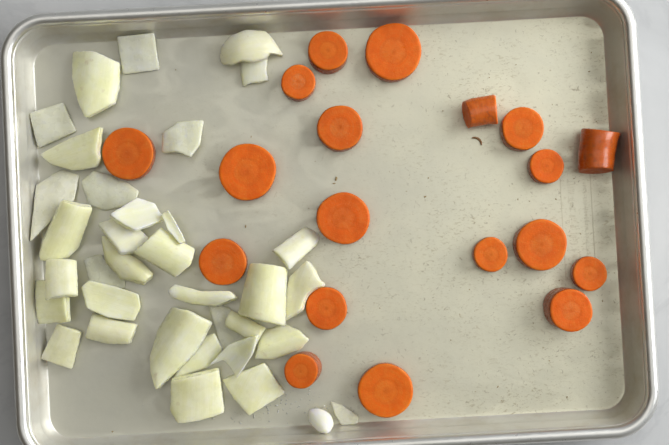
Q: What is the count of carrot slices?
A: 19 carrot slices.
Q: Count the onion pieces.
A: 35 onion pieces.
